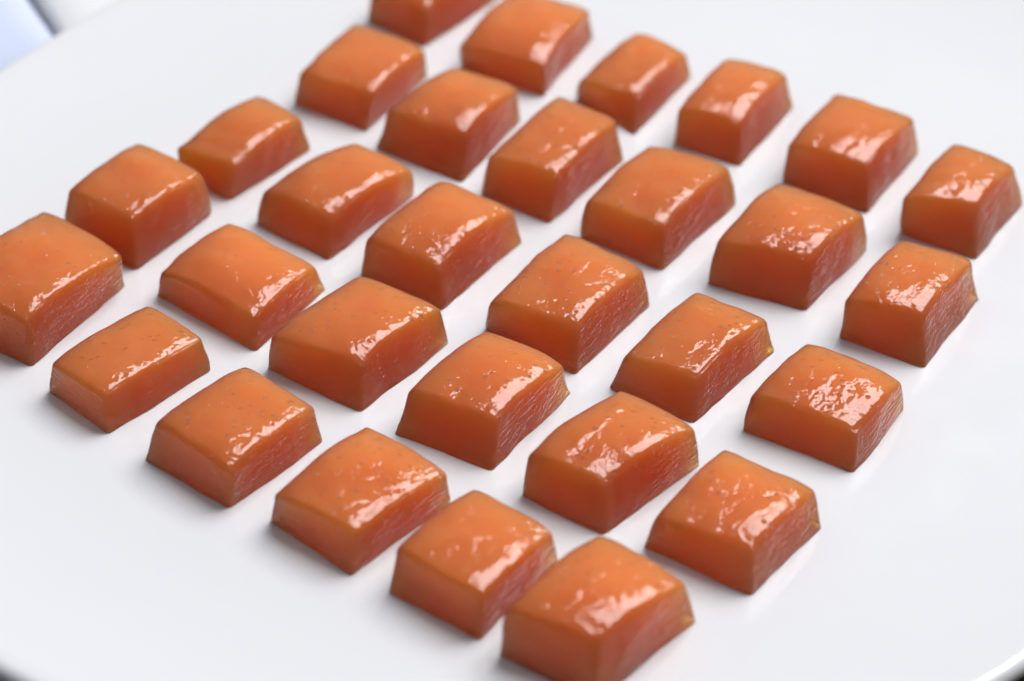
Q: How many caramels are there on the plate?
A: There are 30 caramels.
